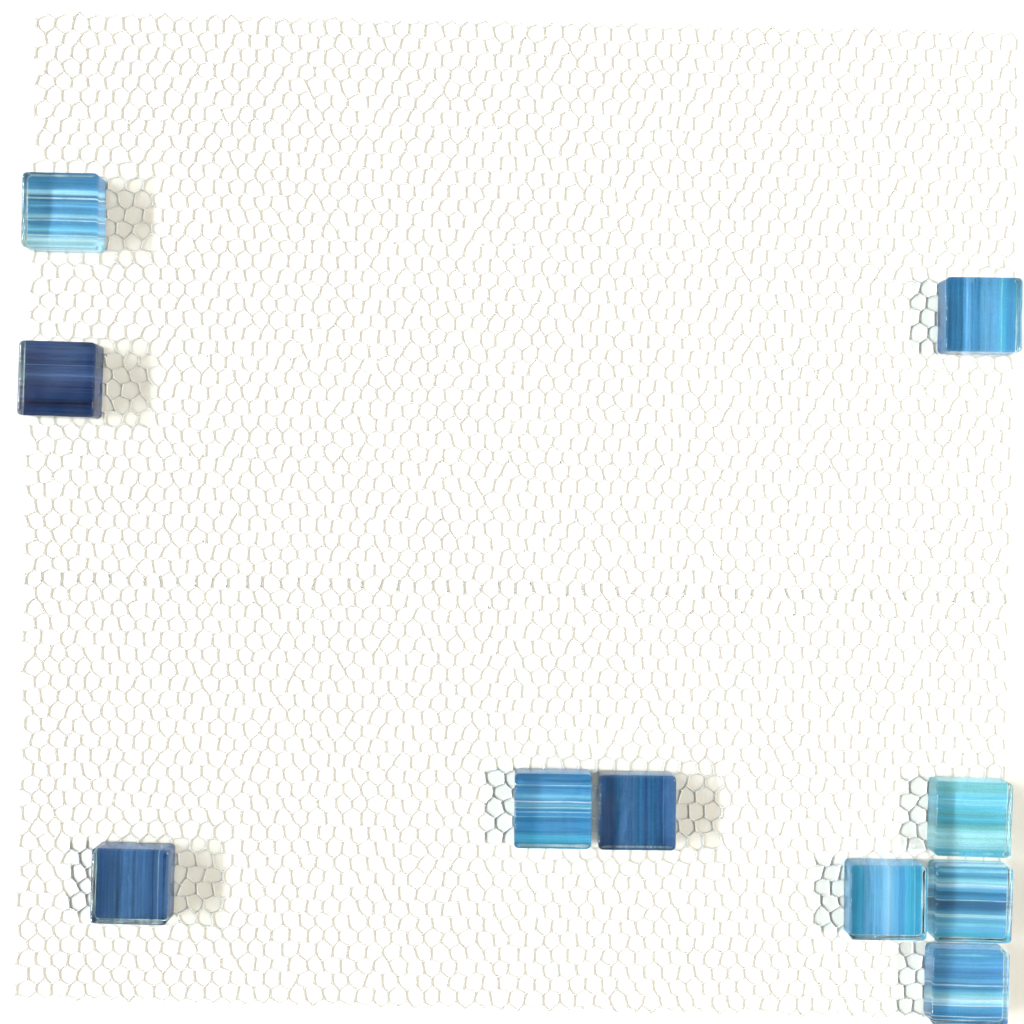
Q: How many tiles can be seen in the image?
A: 10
